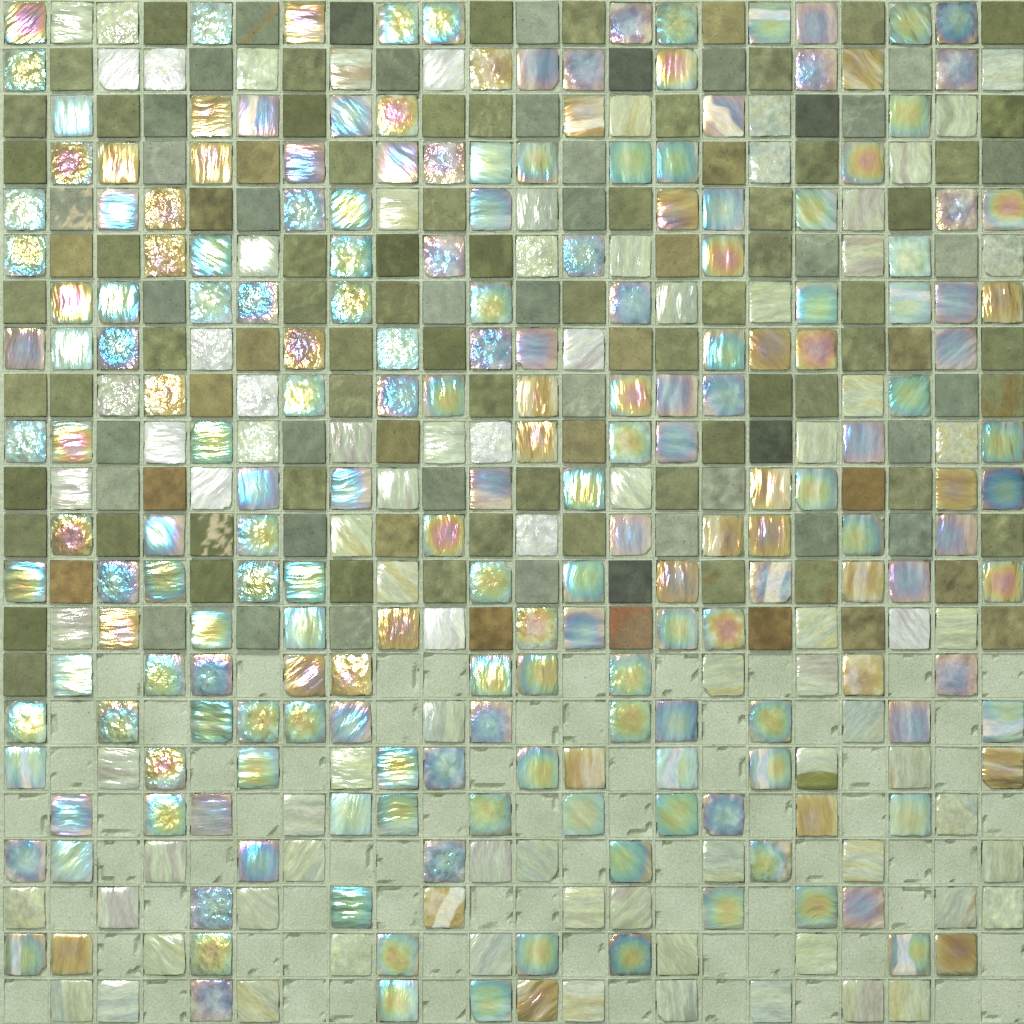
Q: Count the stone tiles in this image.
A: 129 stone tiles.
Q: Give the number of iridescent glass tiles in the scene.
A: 200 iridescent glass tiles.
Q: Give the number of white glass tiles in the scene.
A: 84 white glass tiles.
